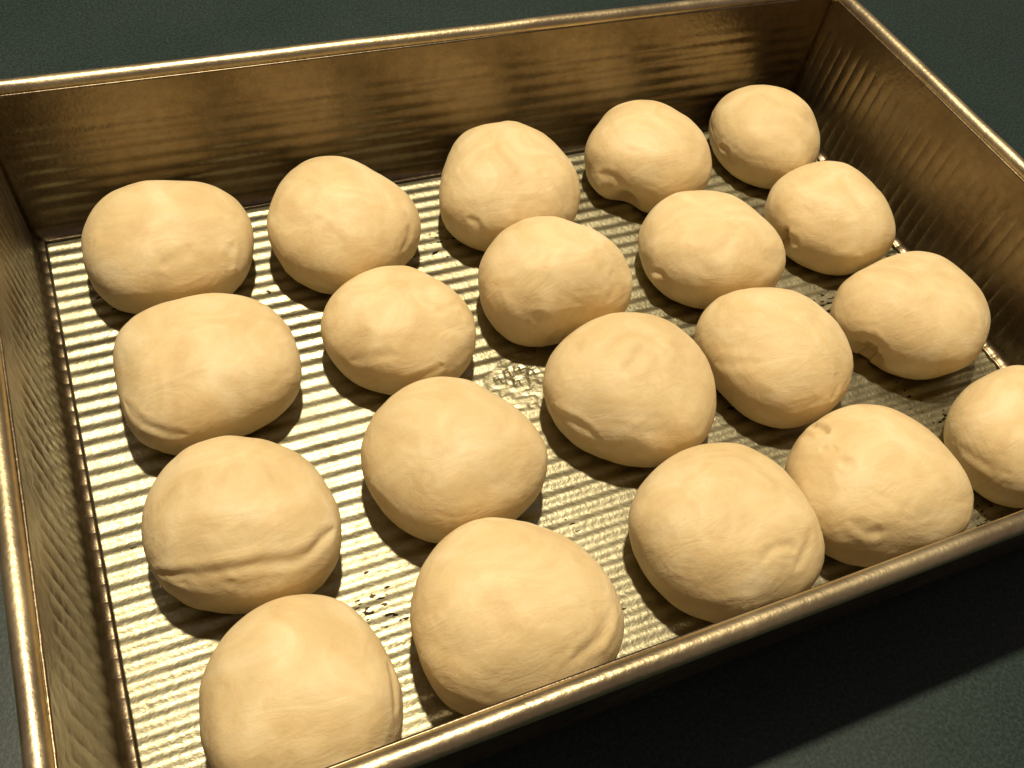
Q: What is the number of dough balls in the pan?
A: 20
